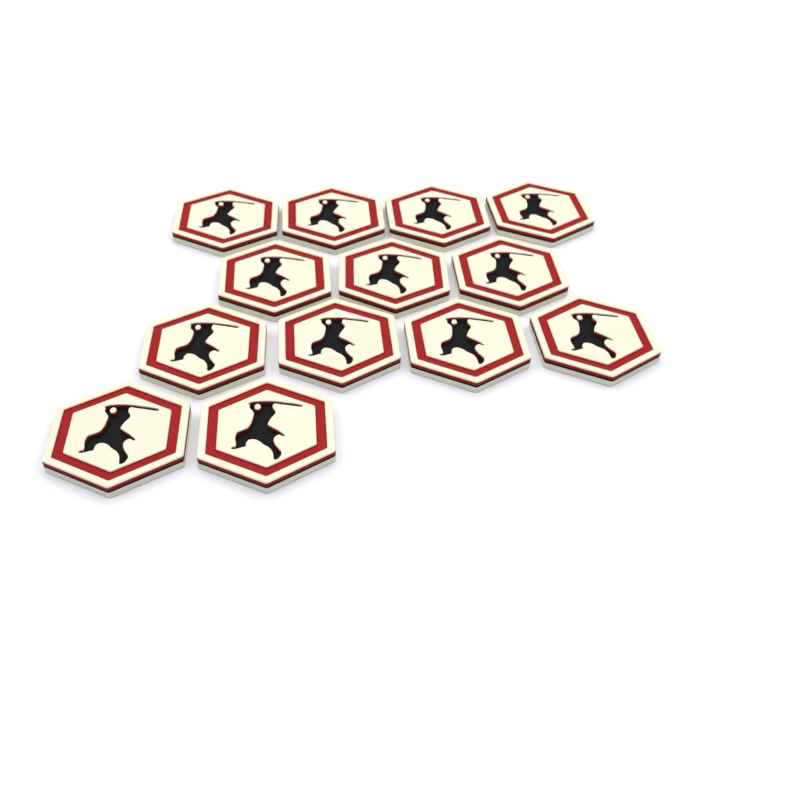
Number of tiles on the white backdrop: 13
